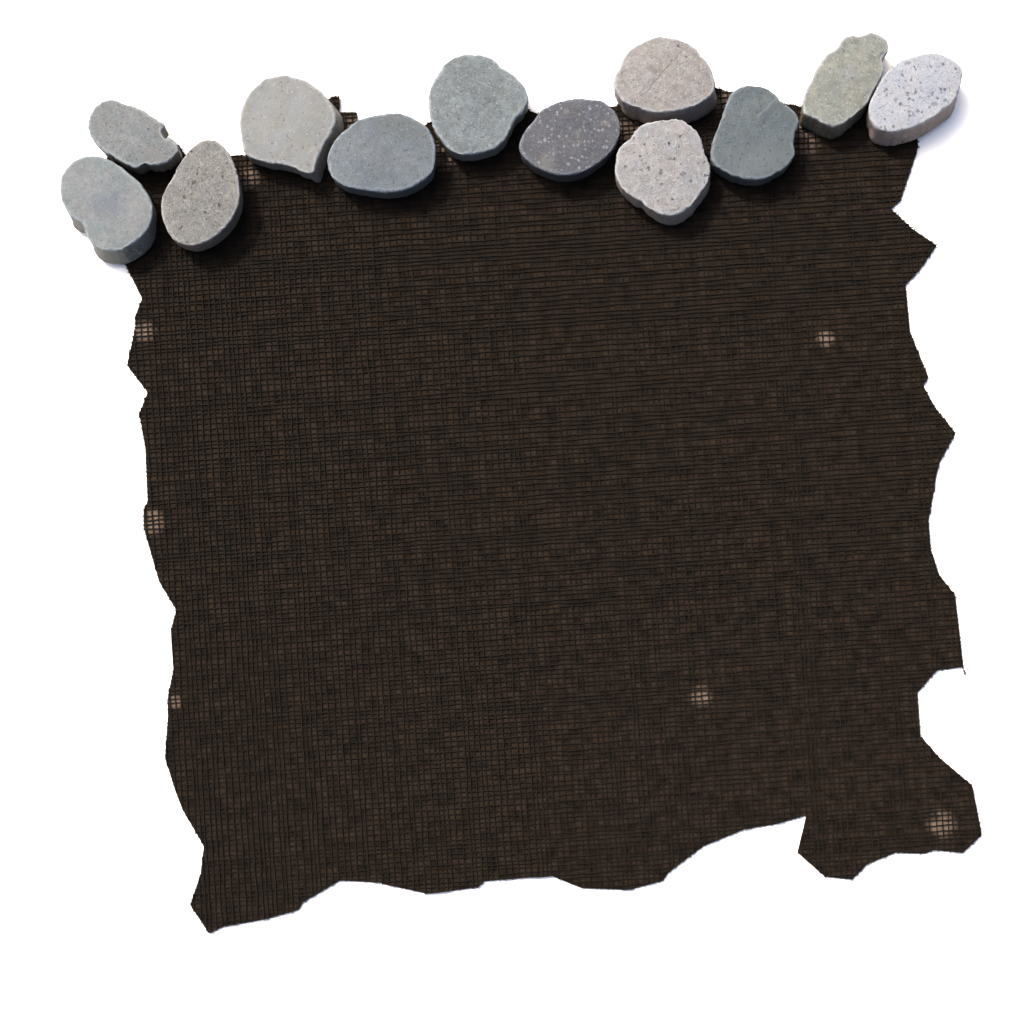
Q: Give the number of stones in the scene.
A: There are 12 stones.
